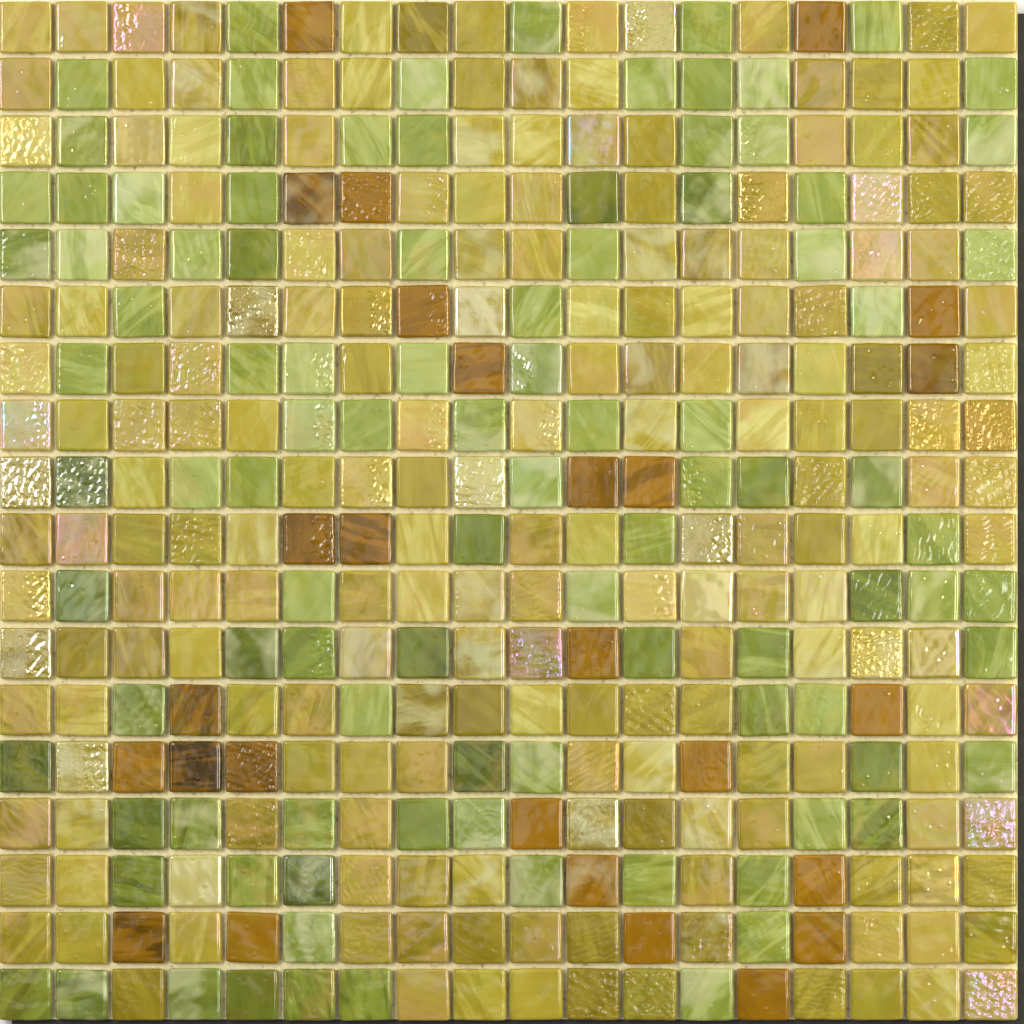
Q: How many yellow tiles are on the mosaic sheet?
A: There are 198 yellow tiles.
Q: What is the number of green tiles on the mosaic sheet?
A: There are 99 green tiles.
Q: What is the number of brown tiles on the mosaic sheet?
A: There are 27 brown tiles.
